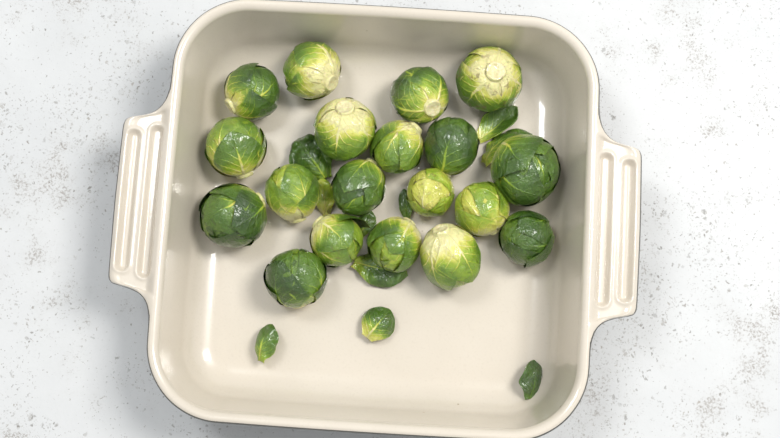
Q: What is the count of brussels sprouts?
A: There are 19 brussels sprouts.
